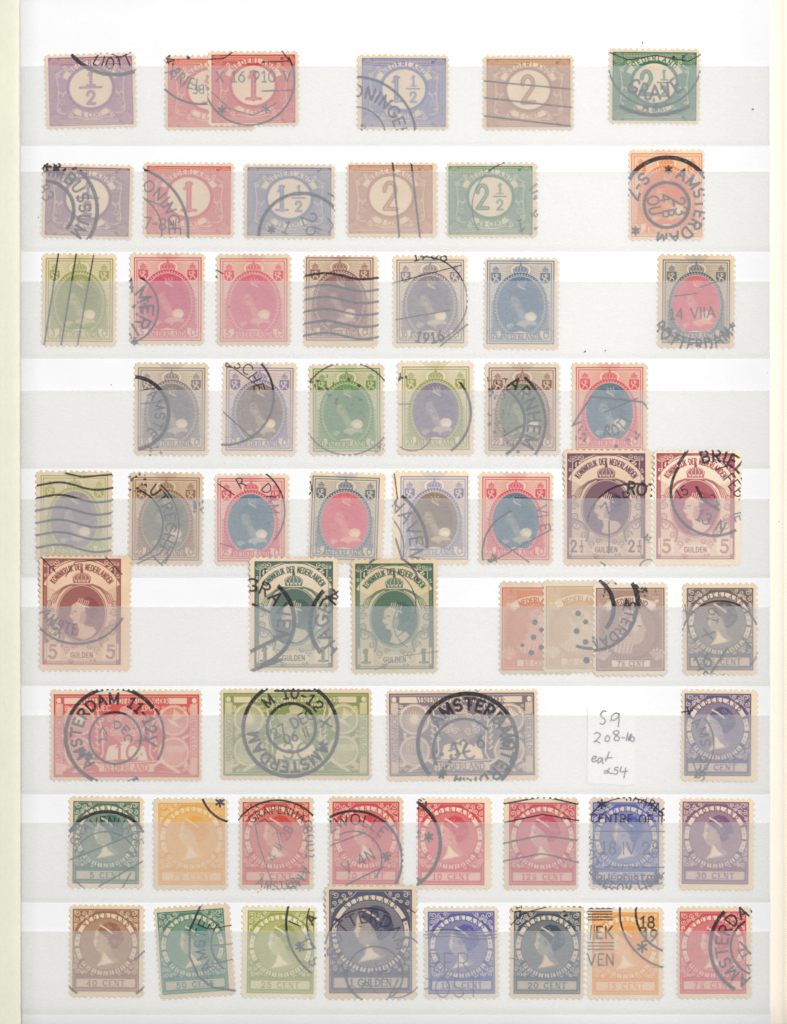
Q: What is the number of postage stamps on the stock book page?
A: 60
